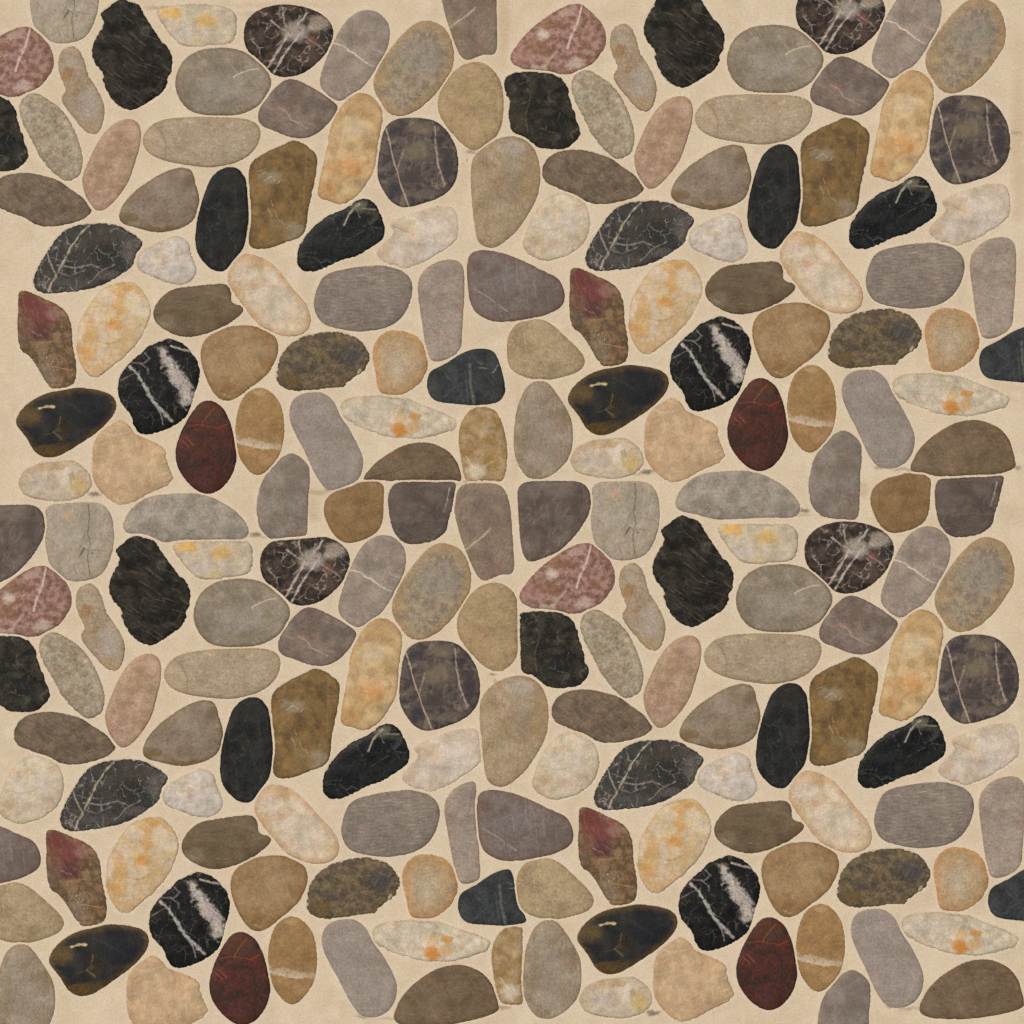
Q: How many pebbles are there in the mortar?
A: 200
